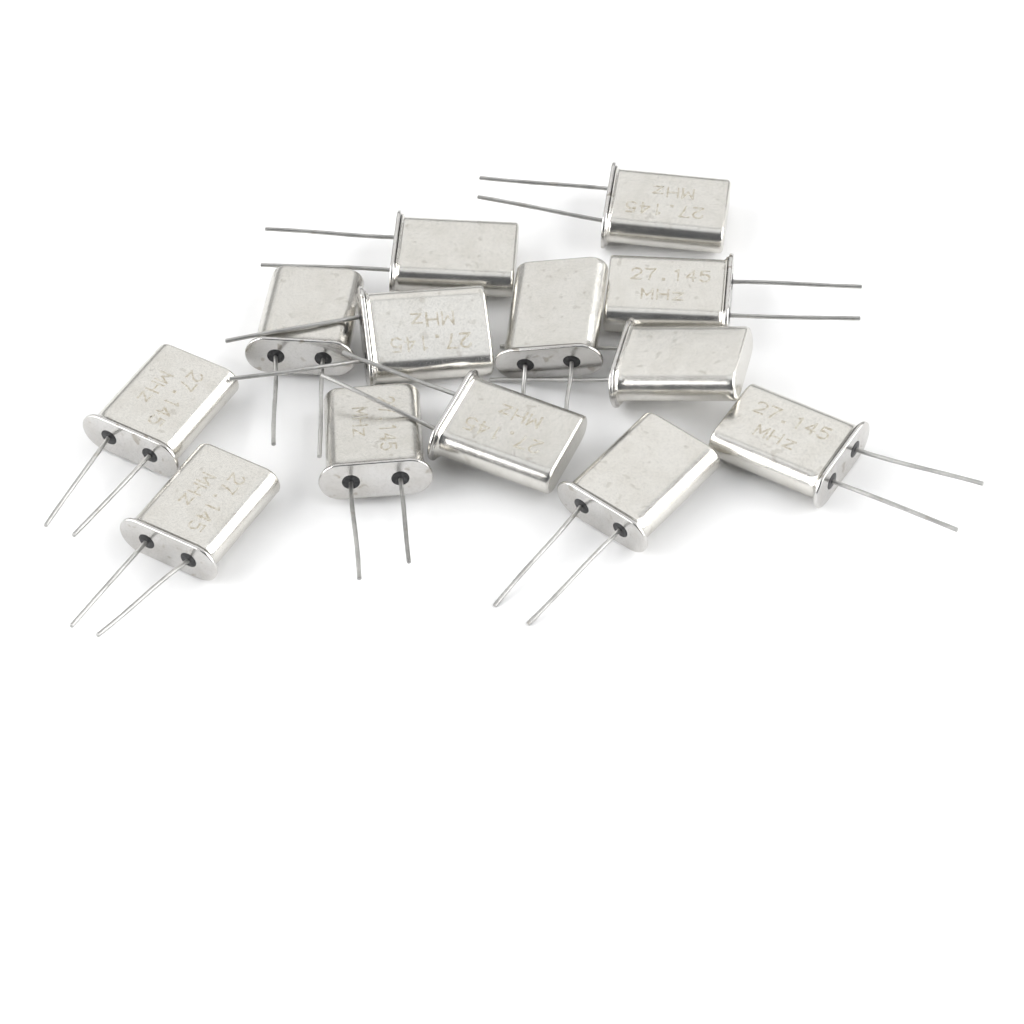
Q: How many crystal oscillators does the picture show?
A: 13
